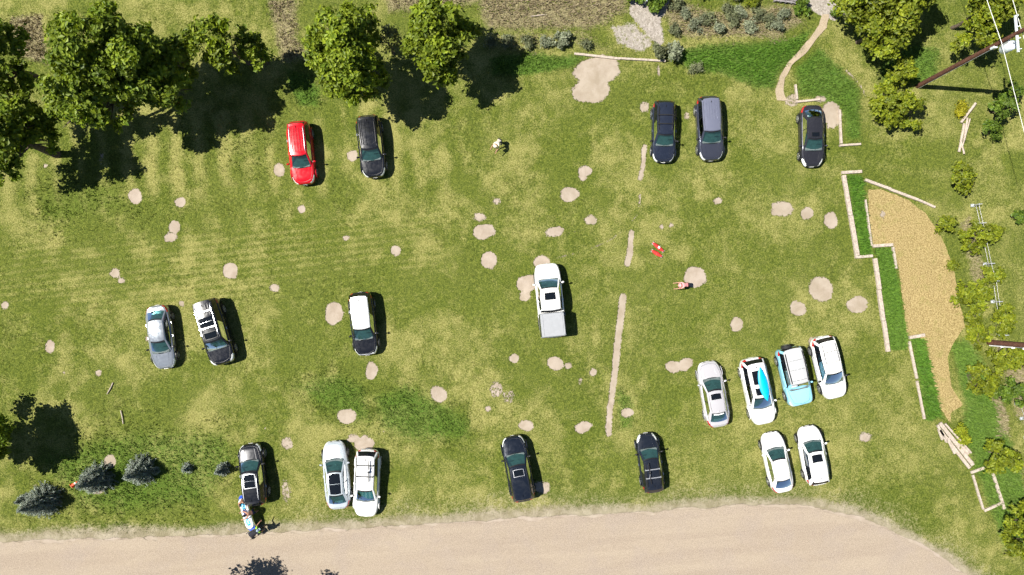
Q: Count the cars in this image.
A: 20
